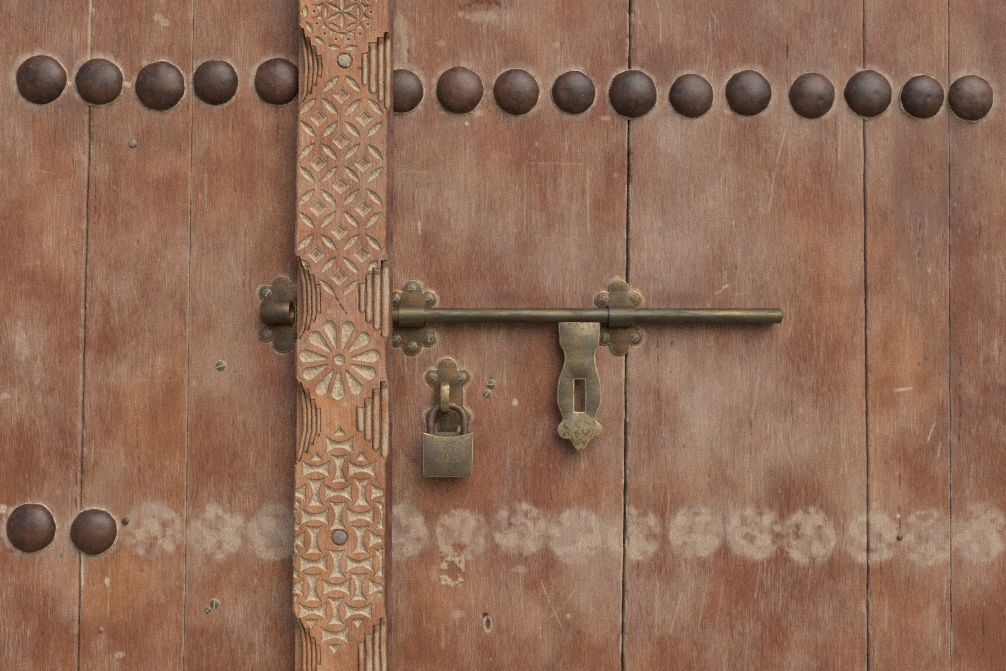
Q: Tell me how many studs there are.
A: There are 18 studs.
